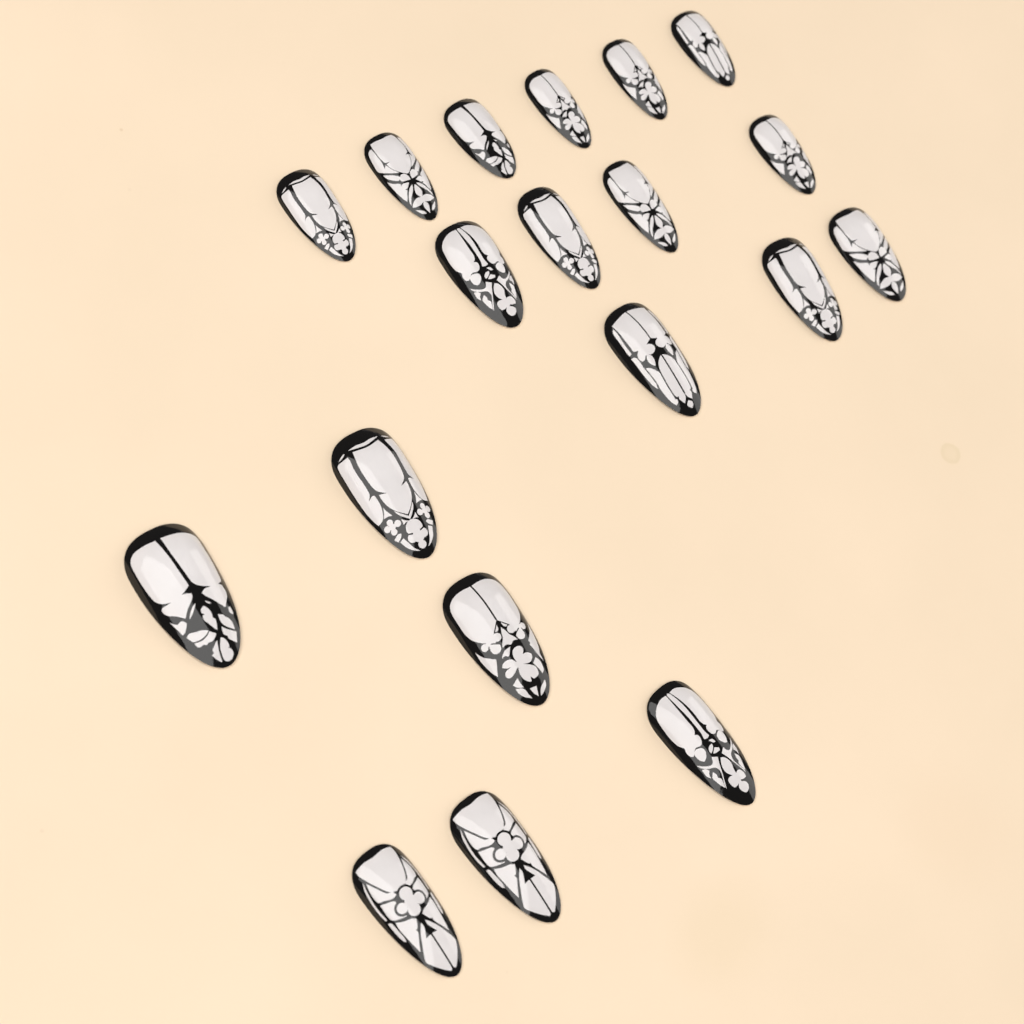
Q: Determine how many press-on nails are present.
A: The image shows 19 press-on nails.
